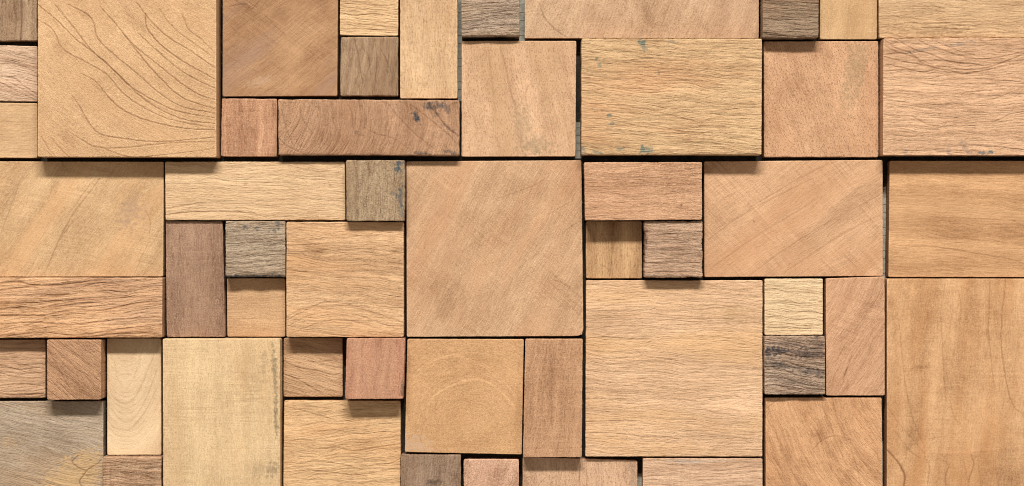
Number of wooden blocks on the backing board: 54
